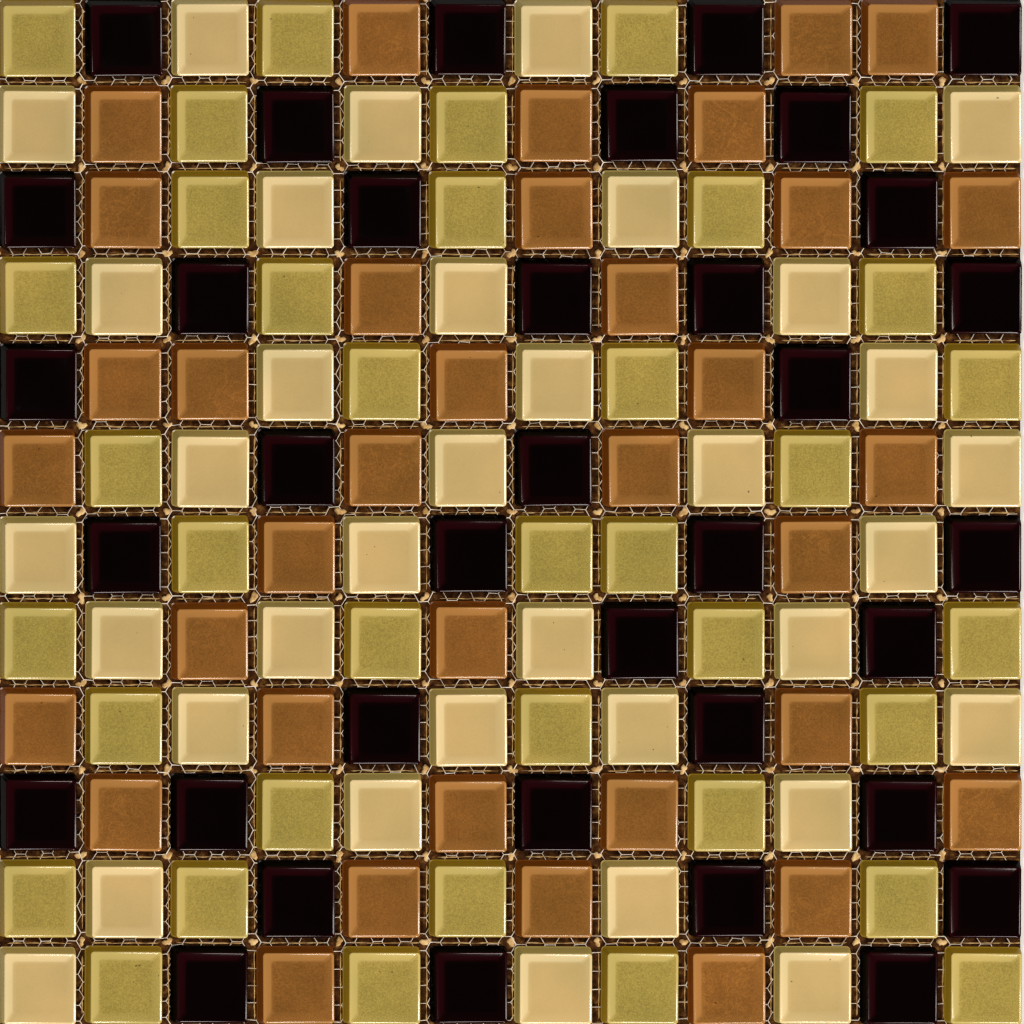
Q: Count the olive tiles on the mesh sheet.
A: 37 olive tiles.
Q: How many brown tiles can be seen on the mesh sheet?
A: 36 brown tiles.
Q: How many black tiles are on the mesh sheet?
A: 36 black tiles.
